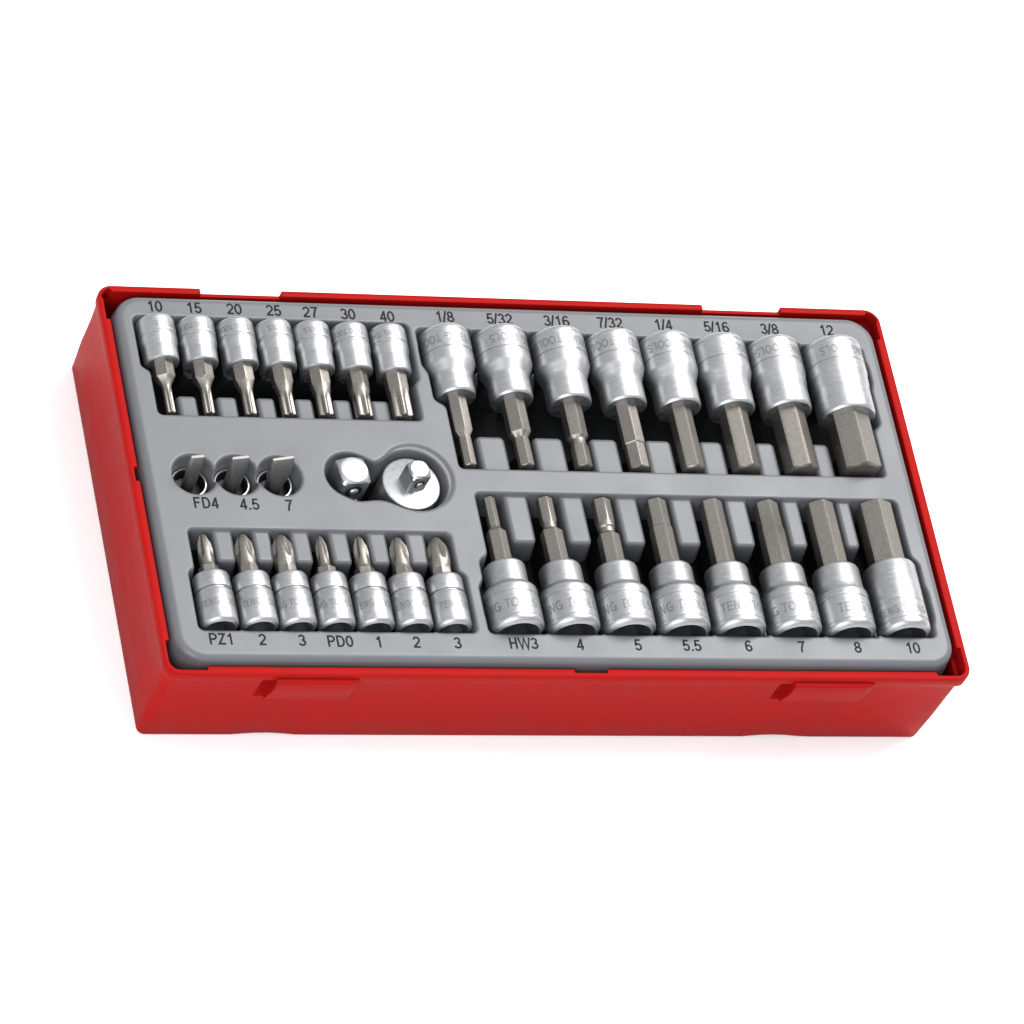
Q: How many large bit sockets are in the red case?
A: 16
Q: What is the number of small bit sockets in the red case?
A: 14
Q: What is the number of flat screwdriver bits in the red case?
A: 3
